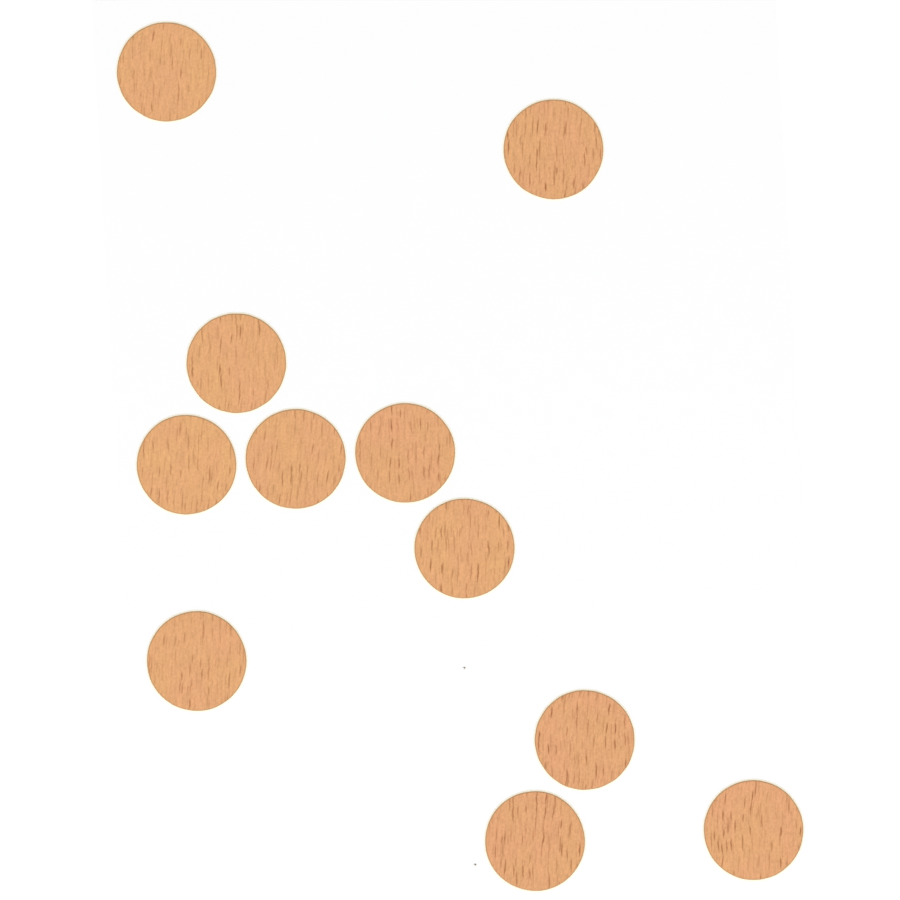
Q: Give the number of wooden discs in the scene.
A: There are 11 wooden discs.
